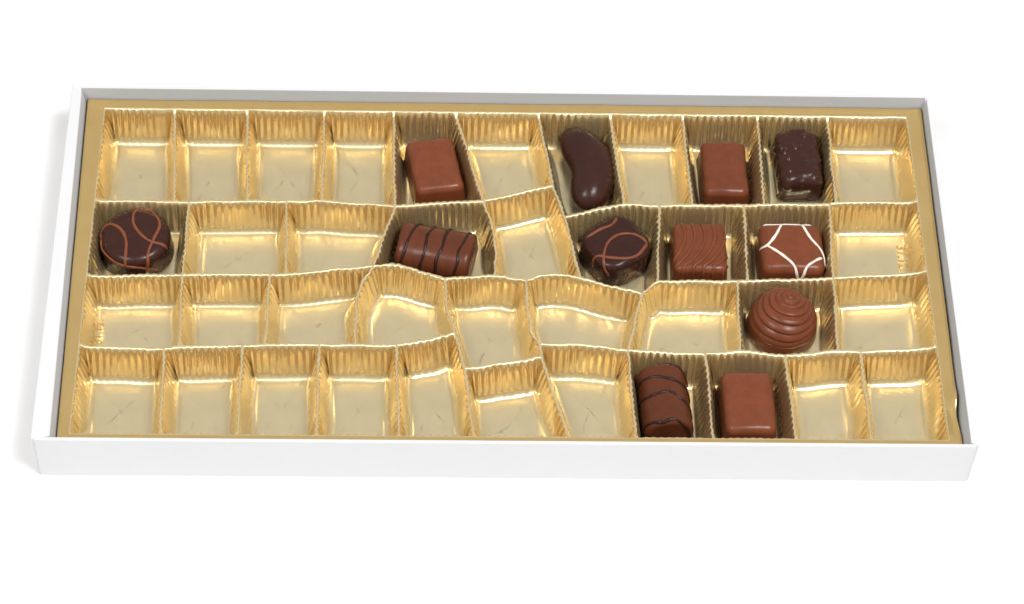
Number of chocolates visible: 12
